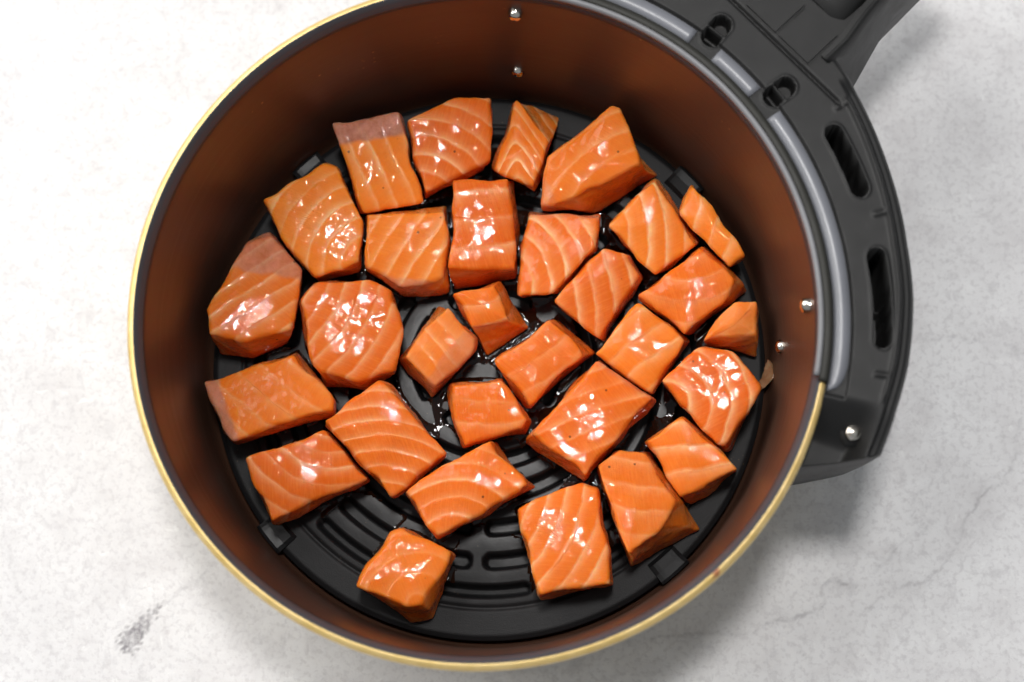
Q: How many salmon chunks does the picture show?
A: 30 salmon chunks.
